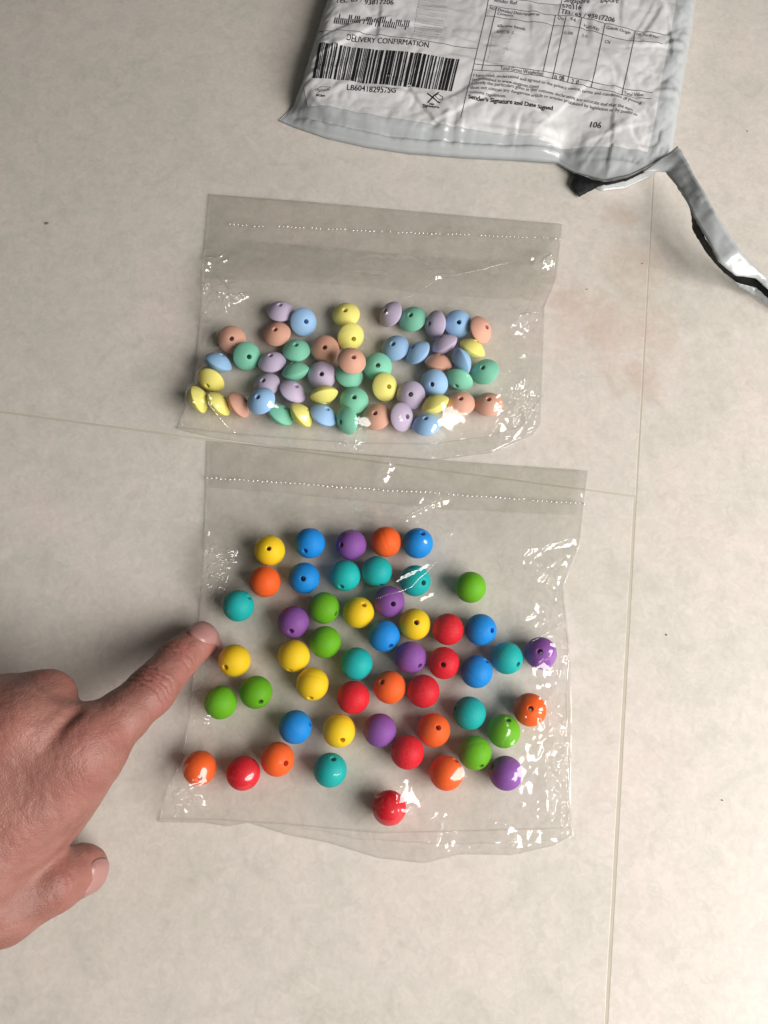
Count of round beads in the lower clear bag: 51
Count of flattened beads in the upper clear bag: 51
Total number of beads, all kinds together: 102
